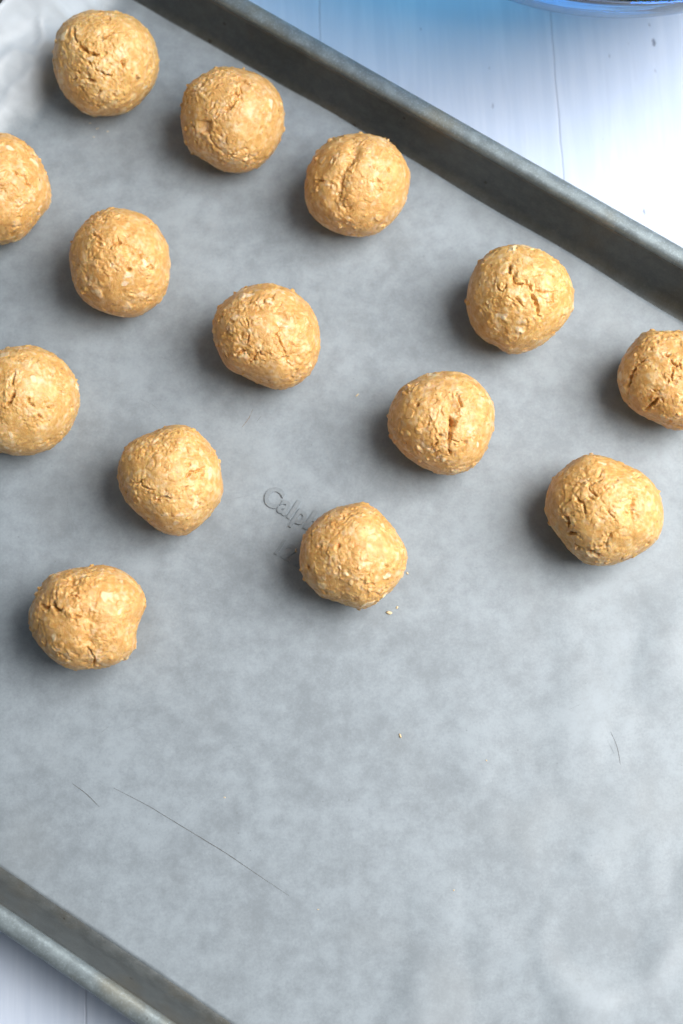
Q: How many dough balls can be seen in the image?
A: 14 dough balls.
